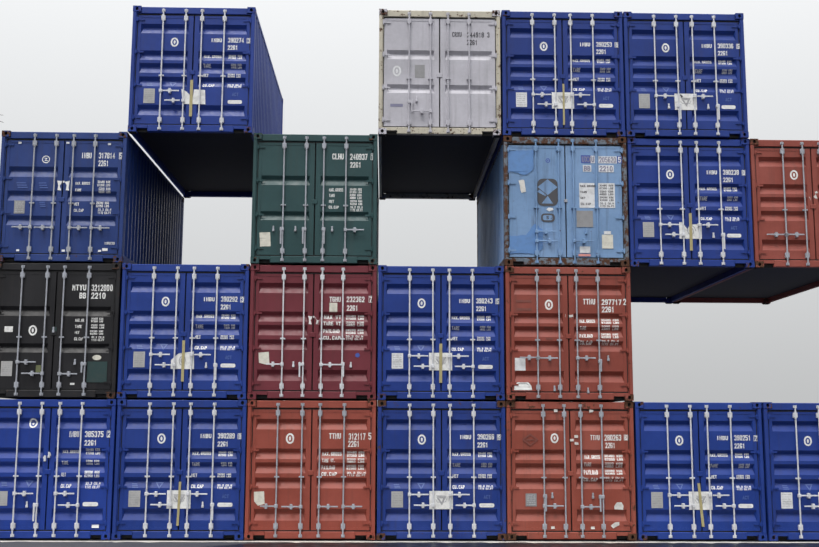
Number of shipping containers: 21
